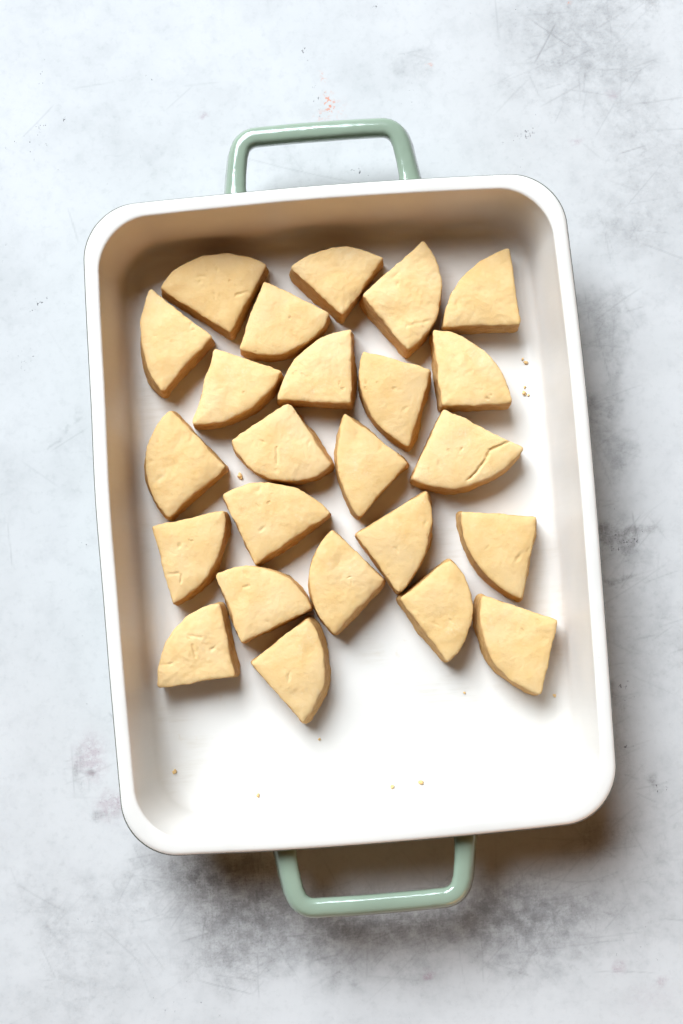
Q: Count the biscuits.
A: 24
